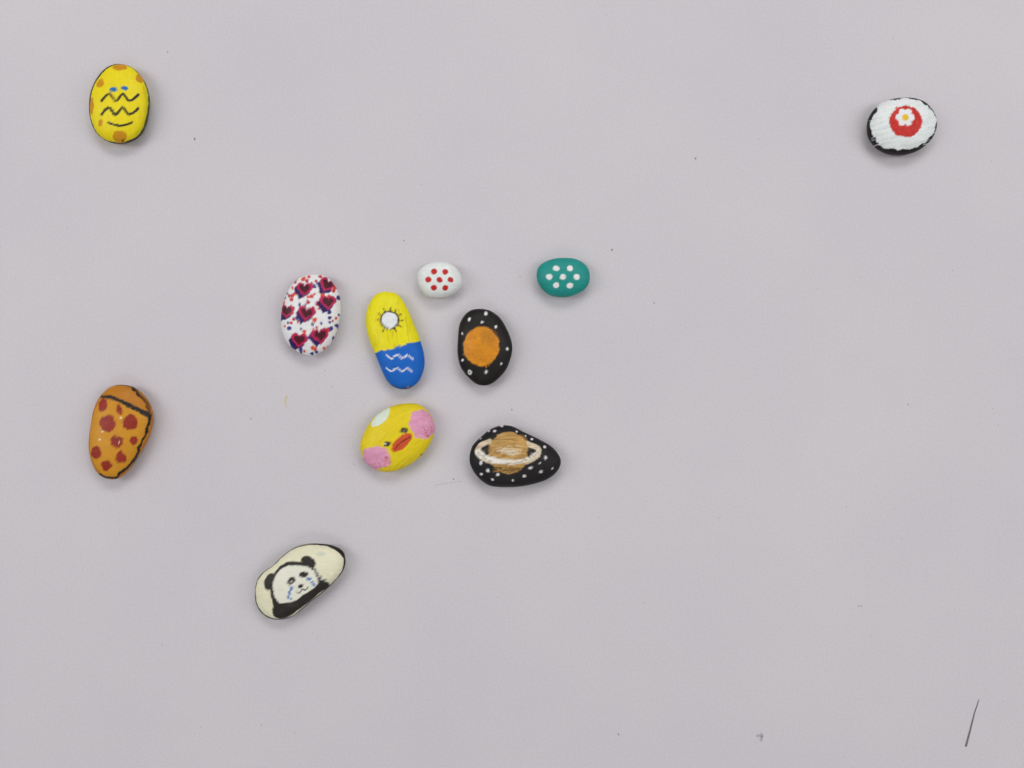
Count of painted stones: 11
